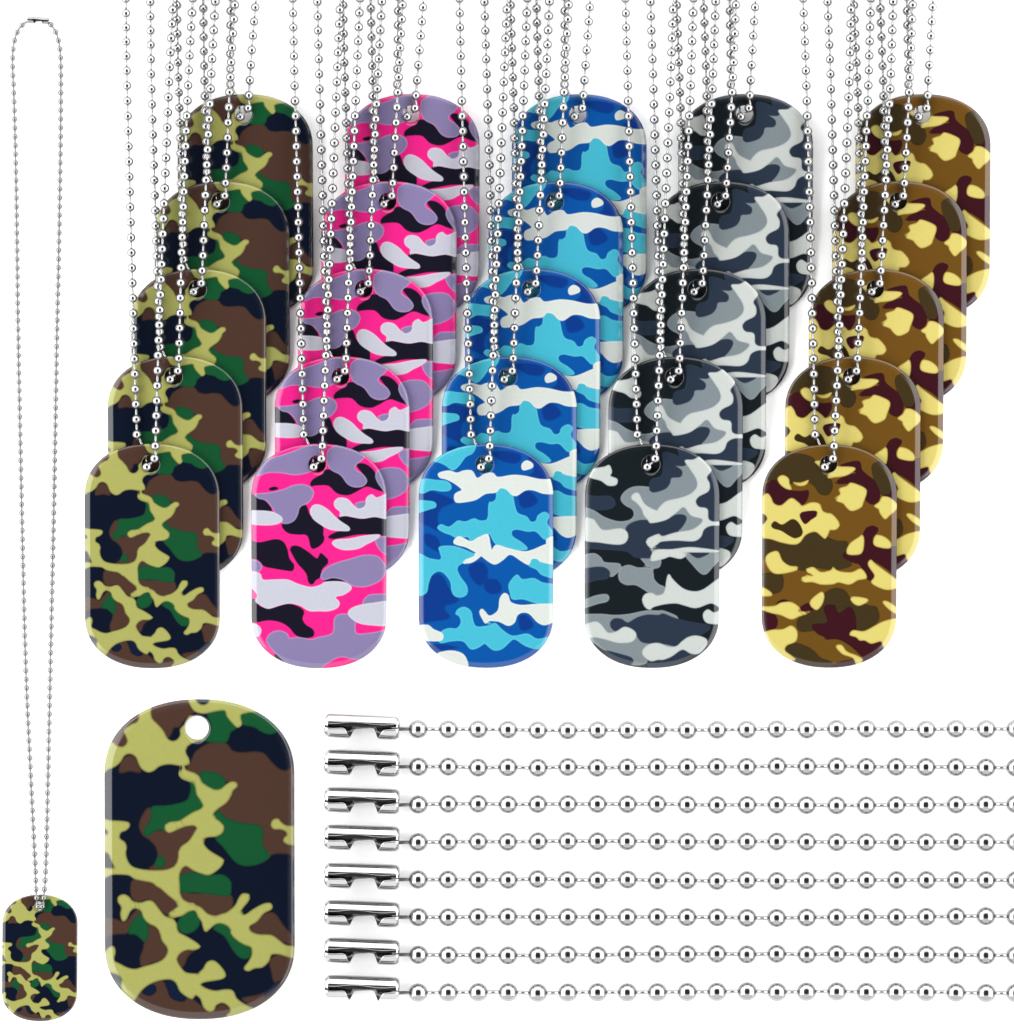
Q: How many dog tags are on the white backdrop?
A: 27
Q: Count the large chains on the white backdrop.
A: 8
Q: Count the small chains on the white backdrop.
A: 26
